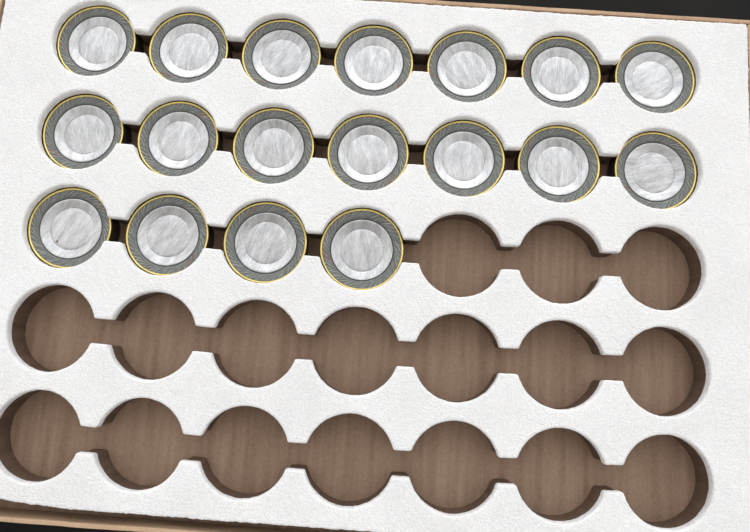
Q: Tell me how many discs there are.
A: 18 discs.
